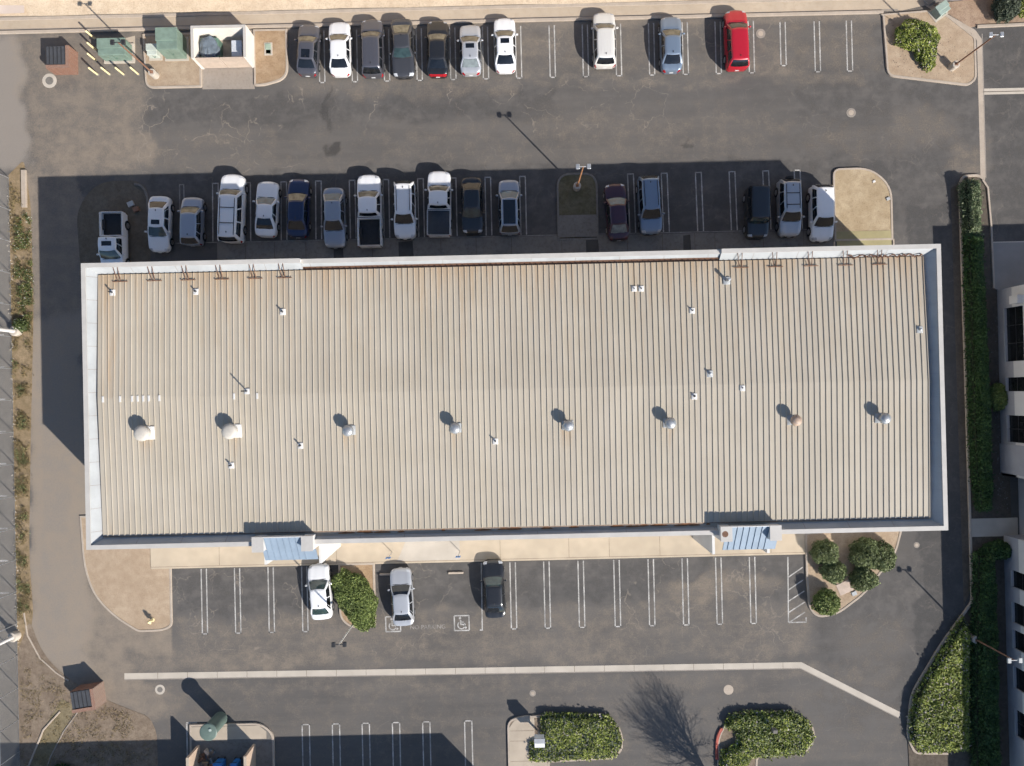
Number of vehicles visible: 30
